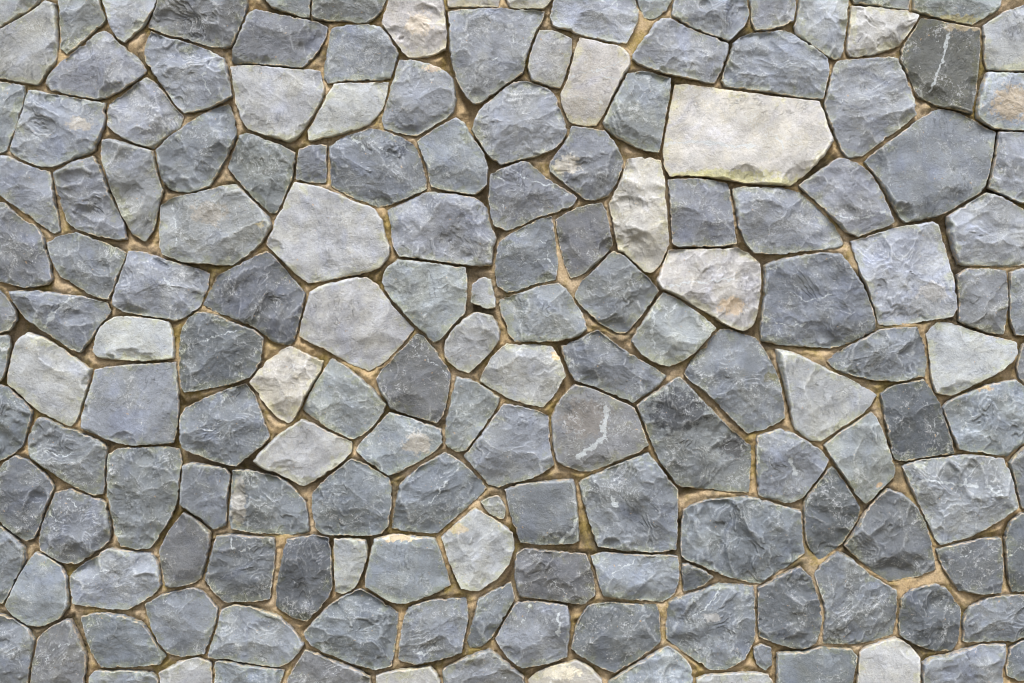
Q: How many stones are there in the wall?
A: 166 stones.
